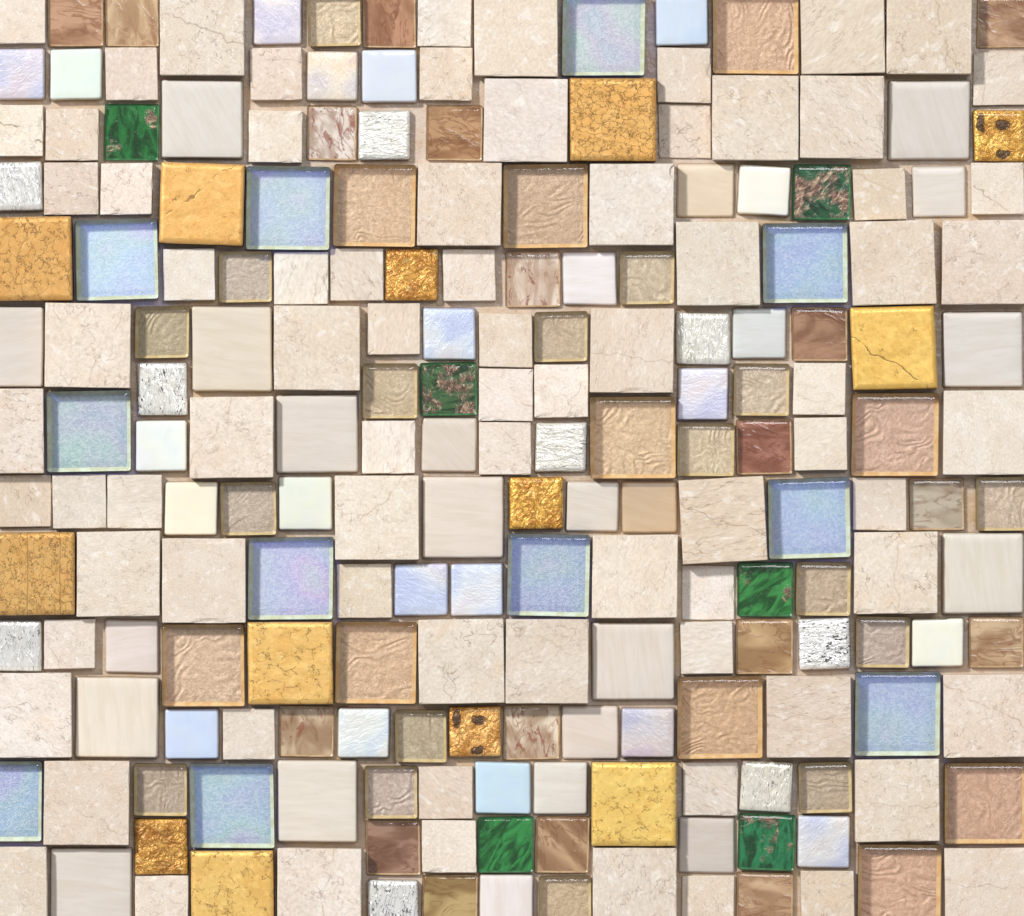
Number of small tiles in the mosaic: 129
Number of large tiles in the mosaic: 76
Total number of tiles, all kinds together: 205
